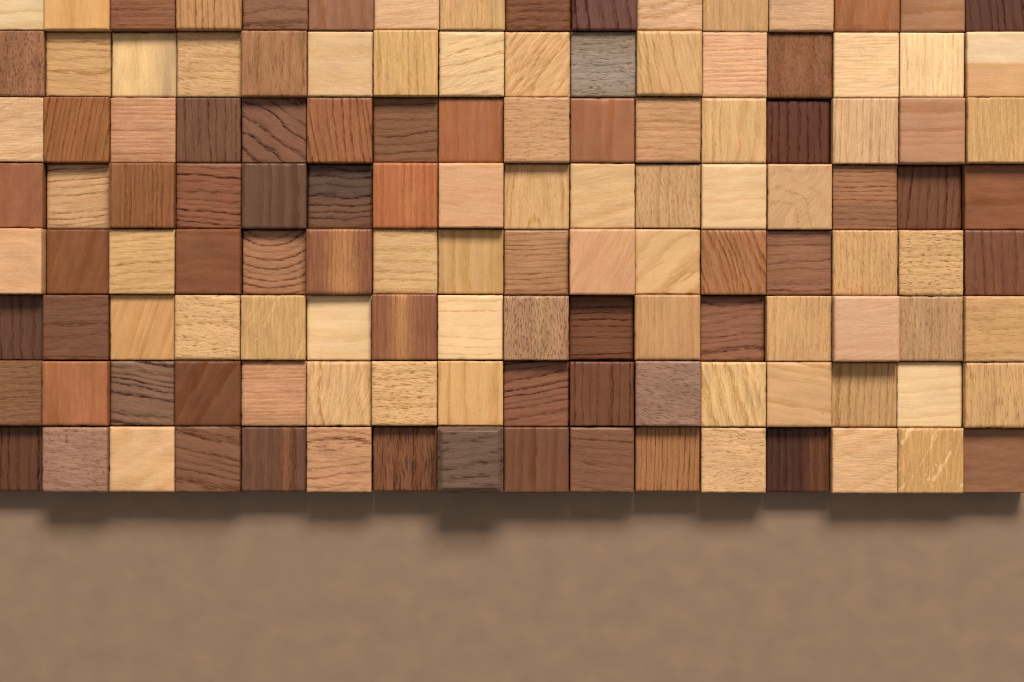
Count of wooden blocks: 128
